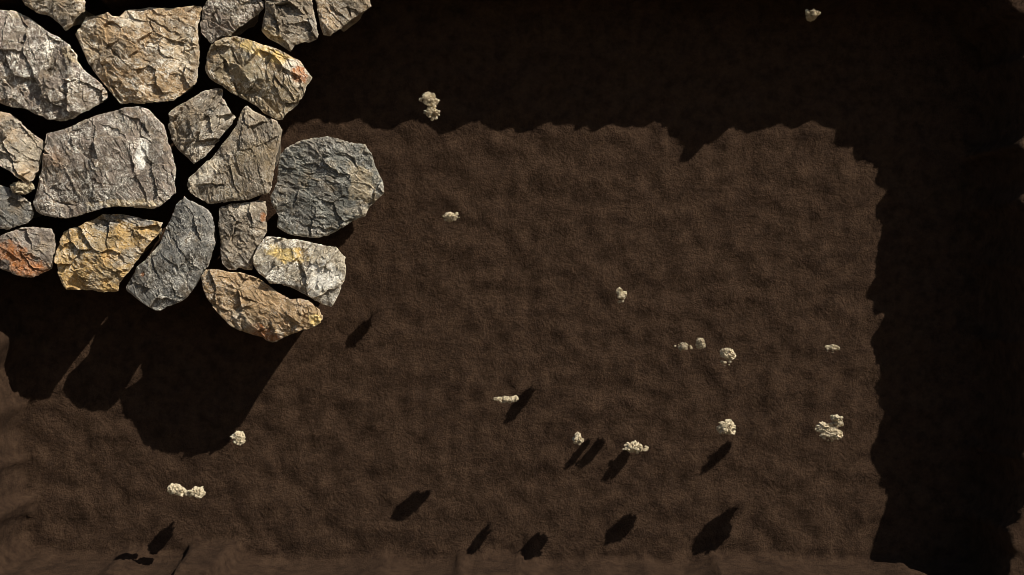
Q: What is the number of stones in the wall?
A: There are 19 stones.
